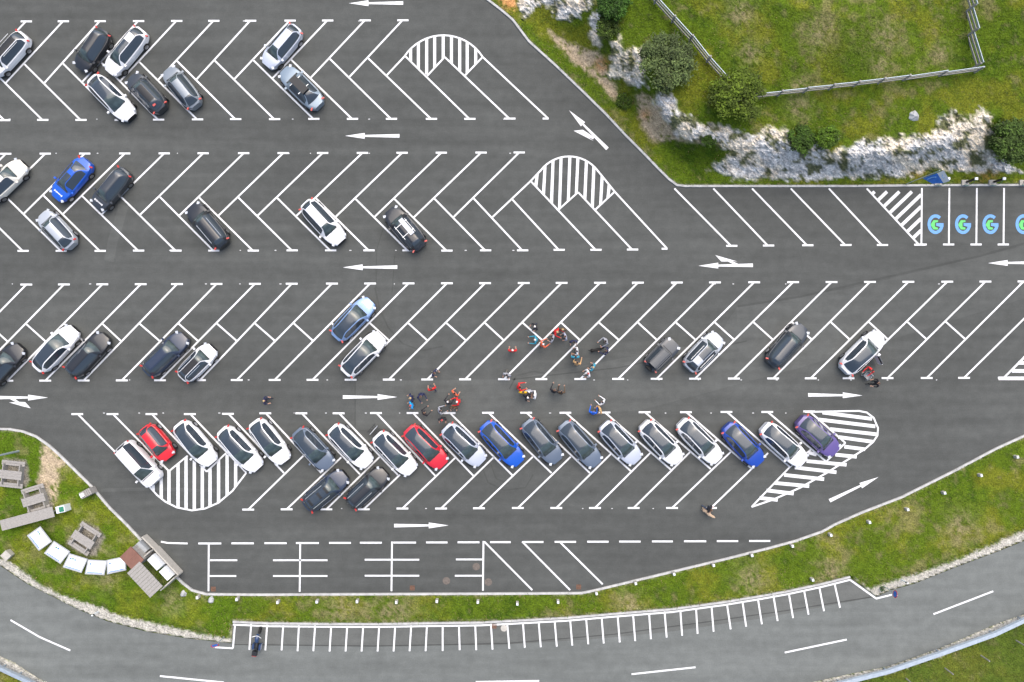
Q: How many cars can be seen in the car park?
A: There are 47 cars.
